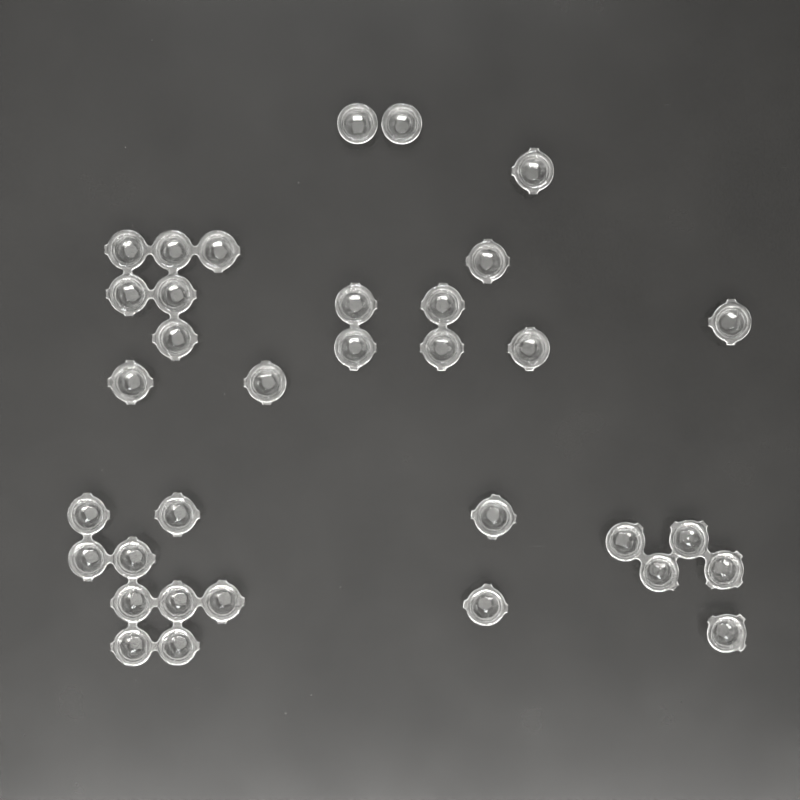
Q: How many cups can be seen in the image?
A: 34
